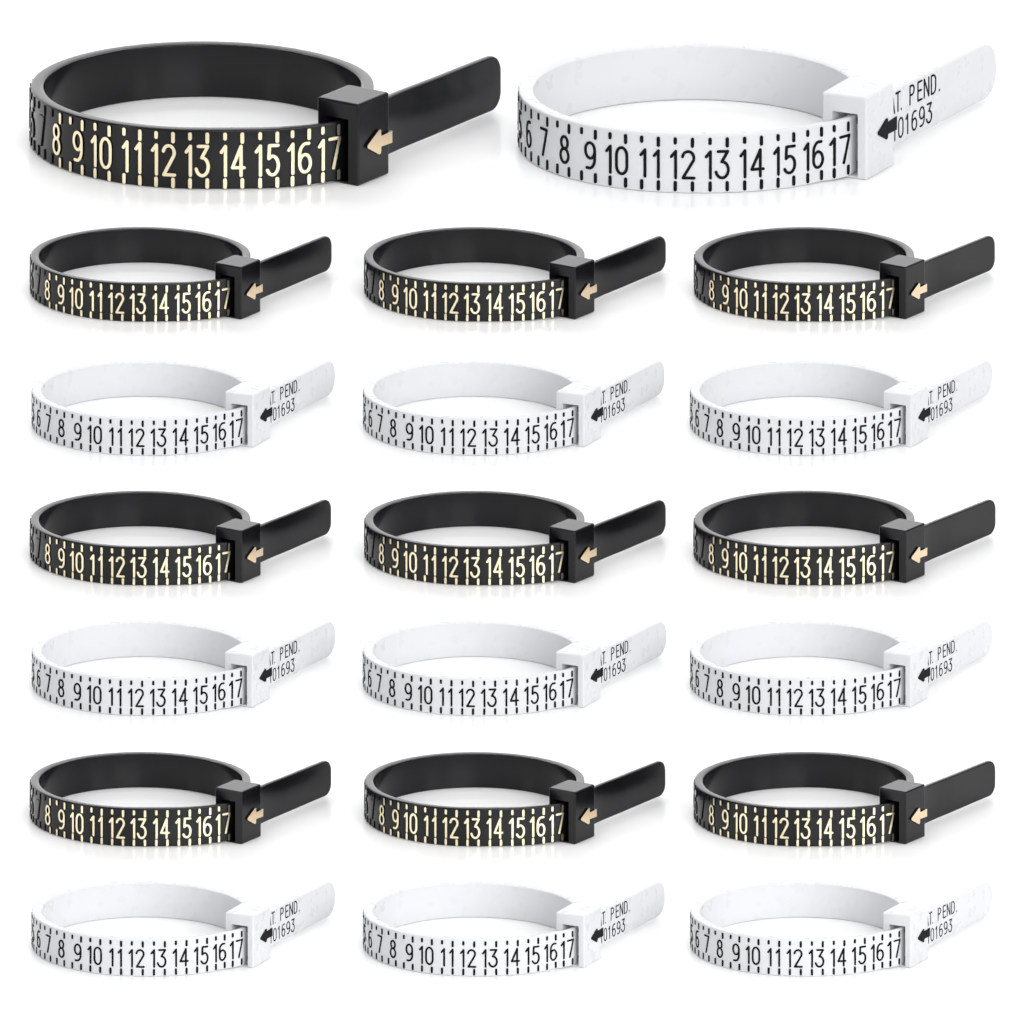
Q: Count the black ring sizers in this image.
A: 10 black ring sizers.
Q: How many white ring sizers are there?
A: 10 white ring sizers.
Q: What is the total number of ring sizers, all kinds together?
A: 20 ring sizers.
